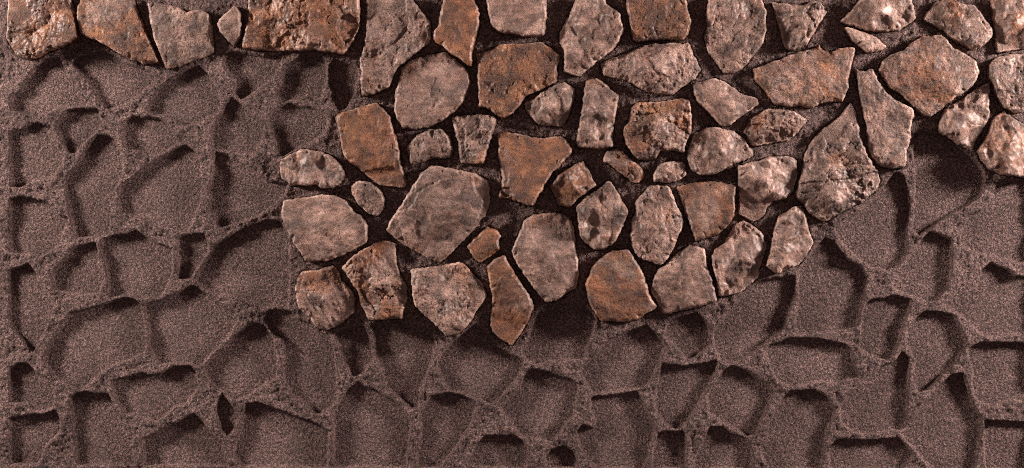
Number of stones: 57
